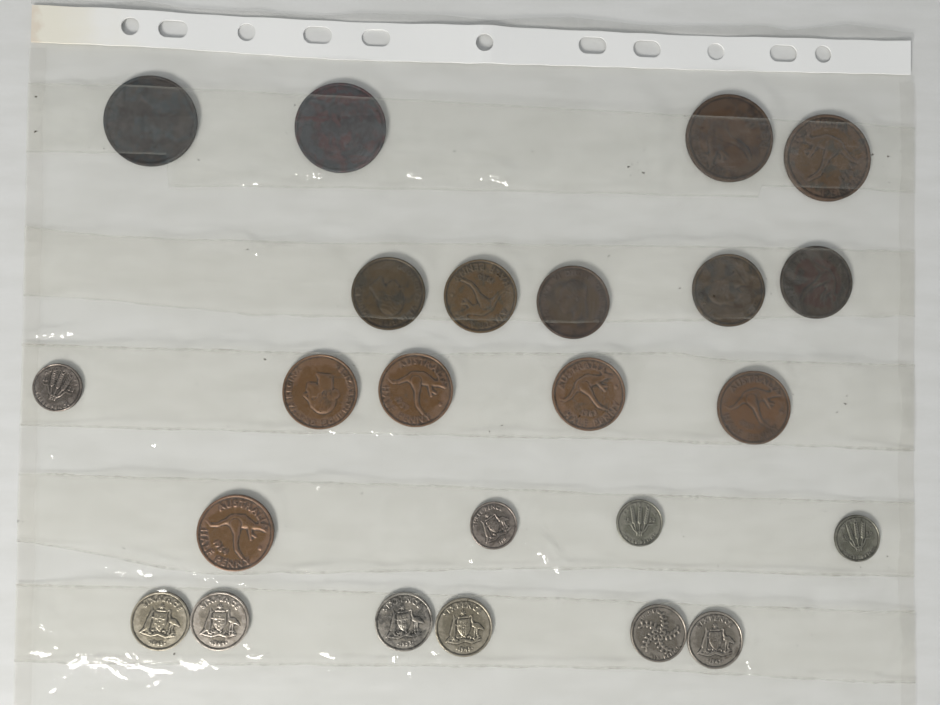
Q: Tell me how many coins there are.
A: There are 24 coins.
